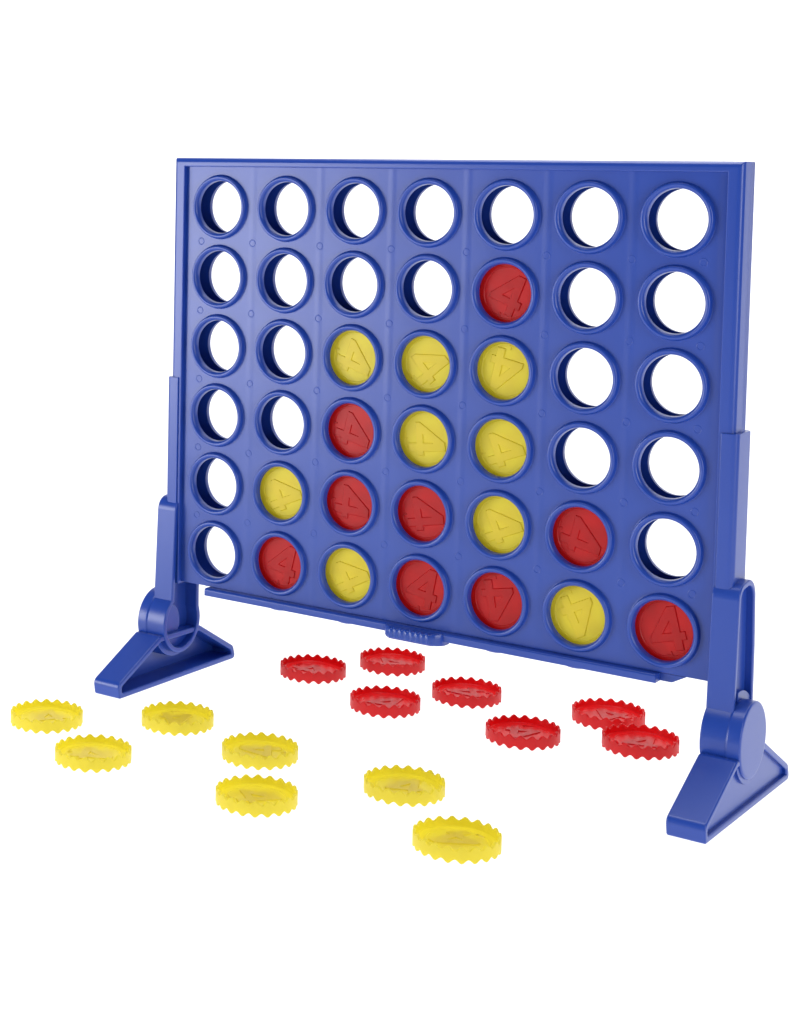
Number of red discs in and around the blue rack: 16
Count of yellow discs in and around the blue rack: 16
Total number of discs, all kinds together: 32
